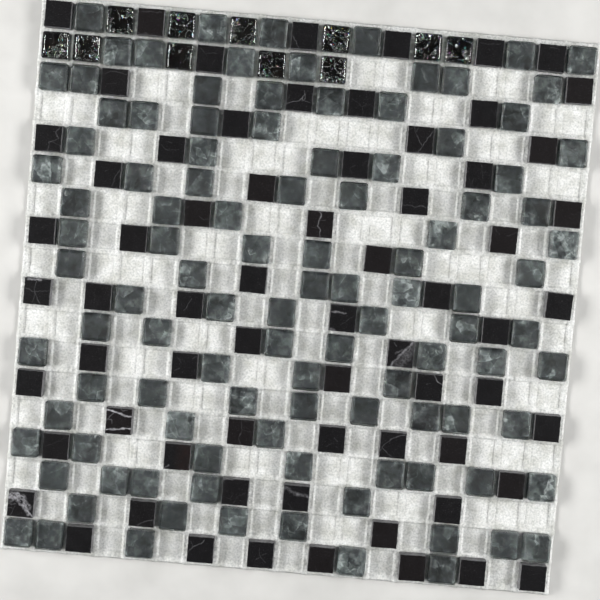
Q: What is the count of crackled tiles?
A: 11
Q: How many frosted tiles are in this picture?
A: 108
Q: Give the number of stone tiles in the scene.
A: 67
